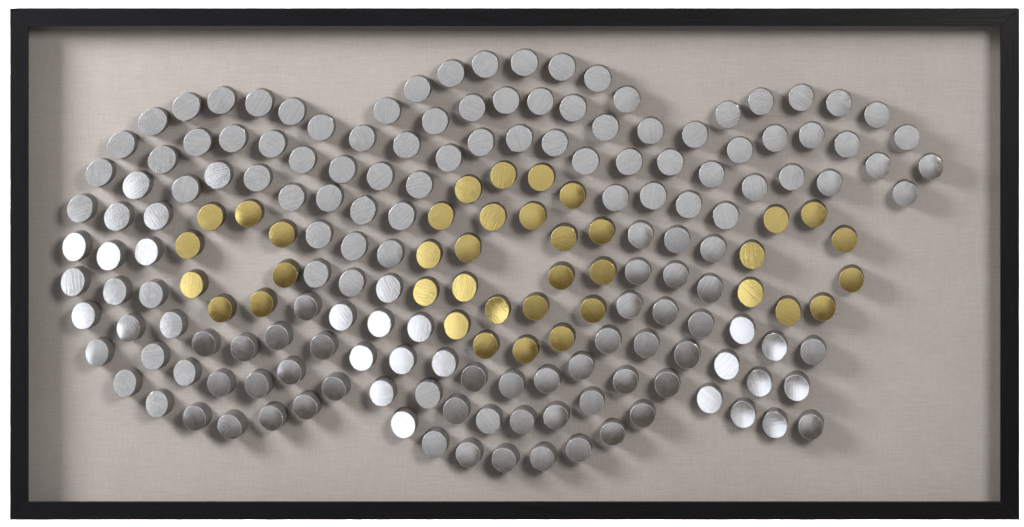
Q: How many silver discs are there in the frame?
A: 155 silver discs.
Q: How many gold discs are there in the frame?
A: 38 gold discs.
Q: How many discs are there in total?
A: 193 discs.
